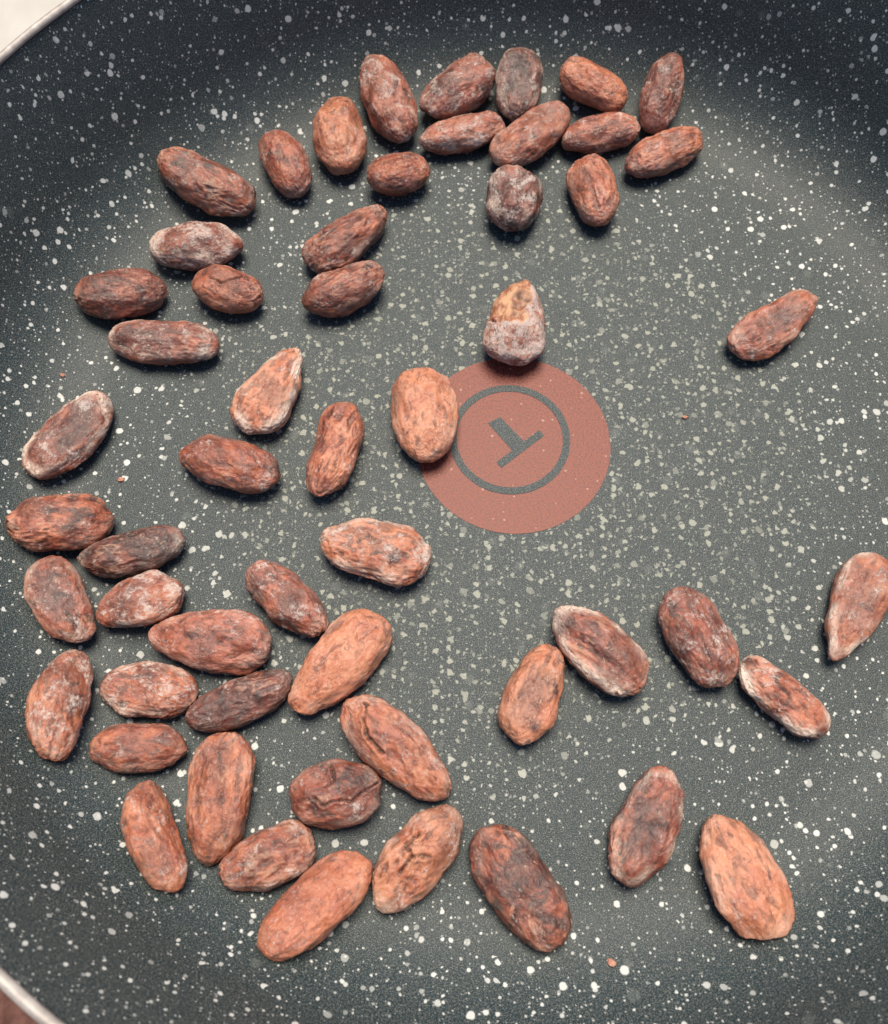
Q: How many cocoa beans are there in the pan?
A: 55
